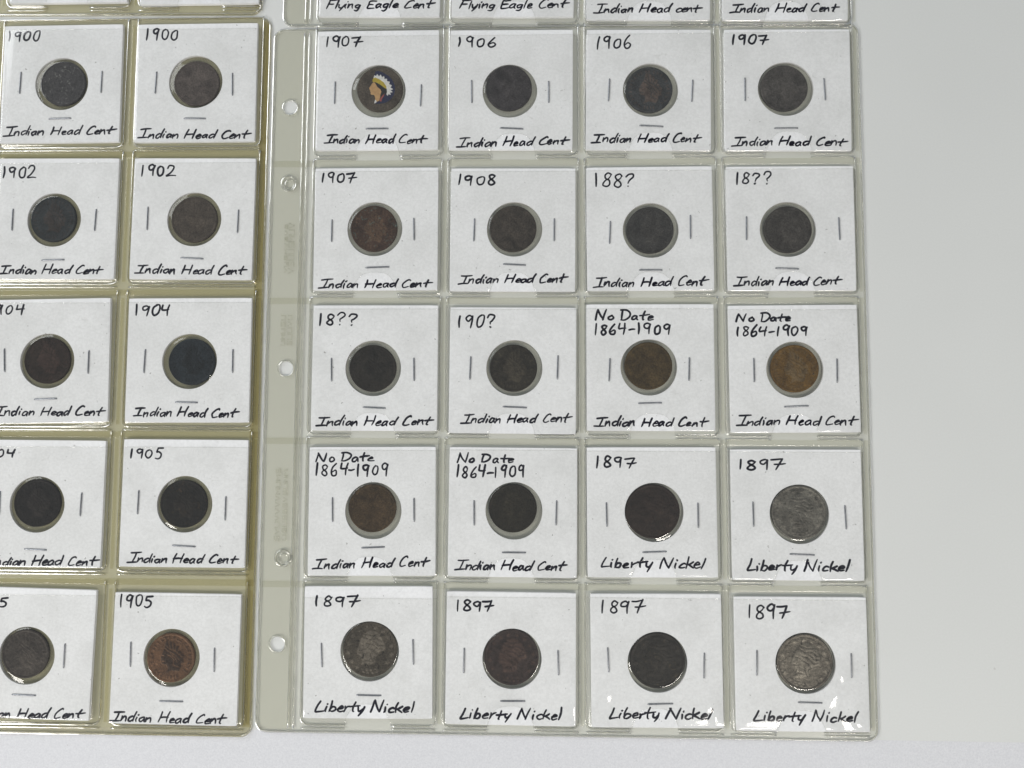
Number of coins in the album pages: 30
